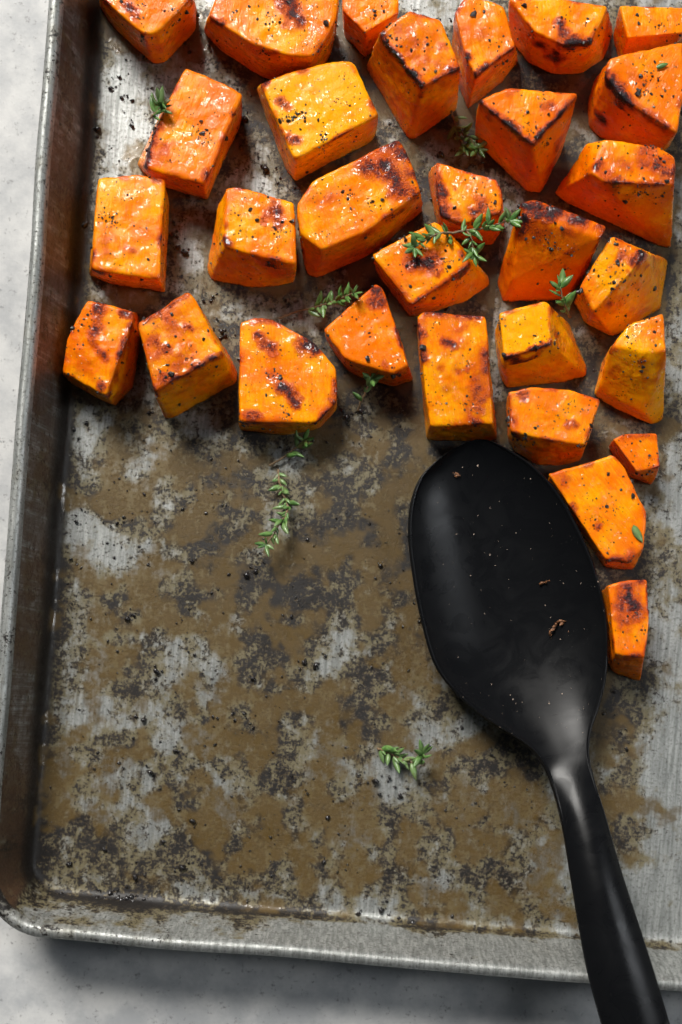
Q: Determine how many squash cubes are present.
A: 30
